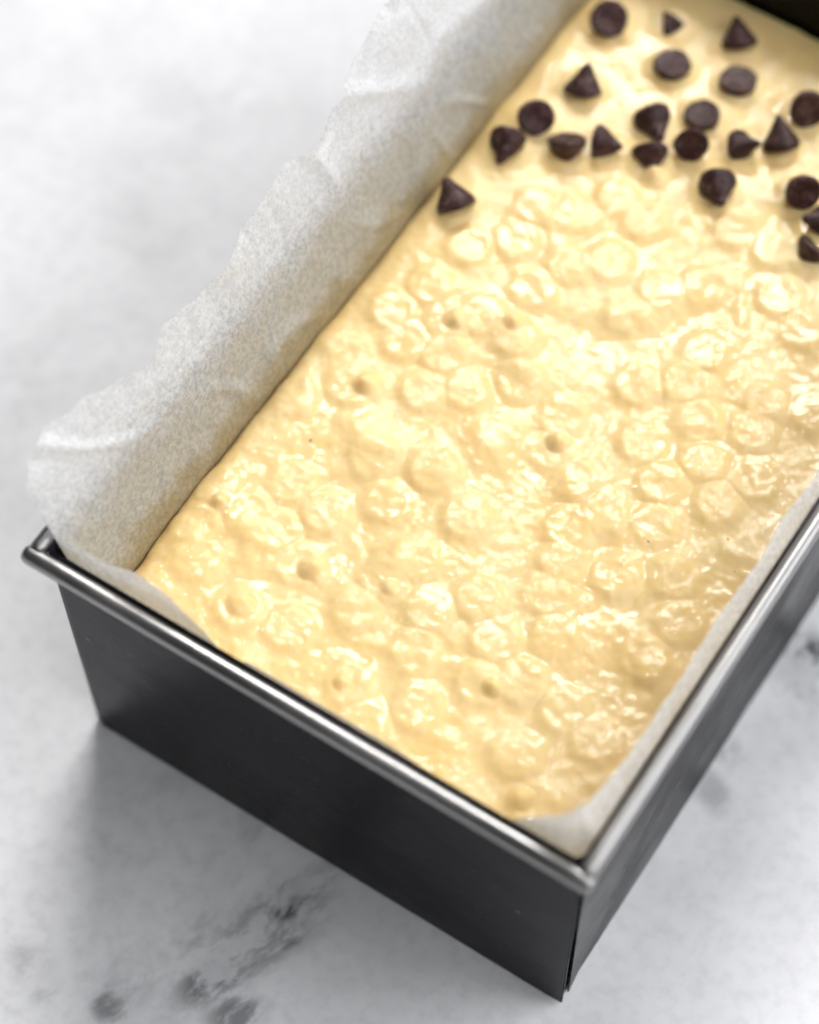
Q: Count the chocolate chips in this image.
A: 22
